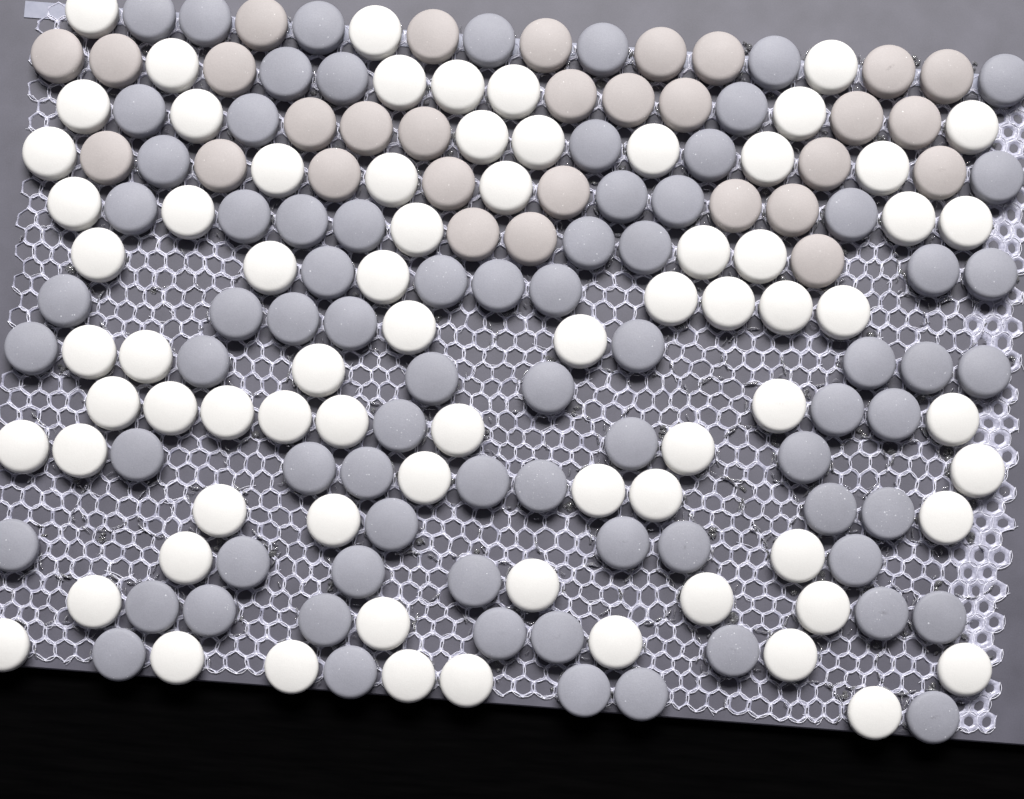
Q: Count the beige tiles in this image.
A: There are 30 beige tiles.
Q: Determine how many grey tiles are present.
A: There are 76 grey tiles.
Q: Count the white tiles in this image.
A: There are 73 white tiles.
